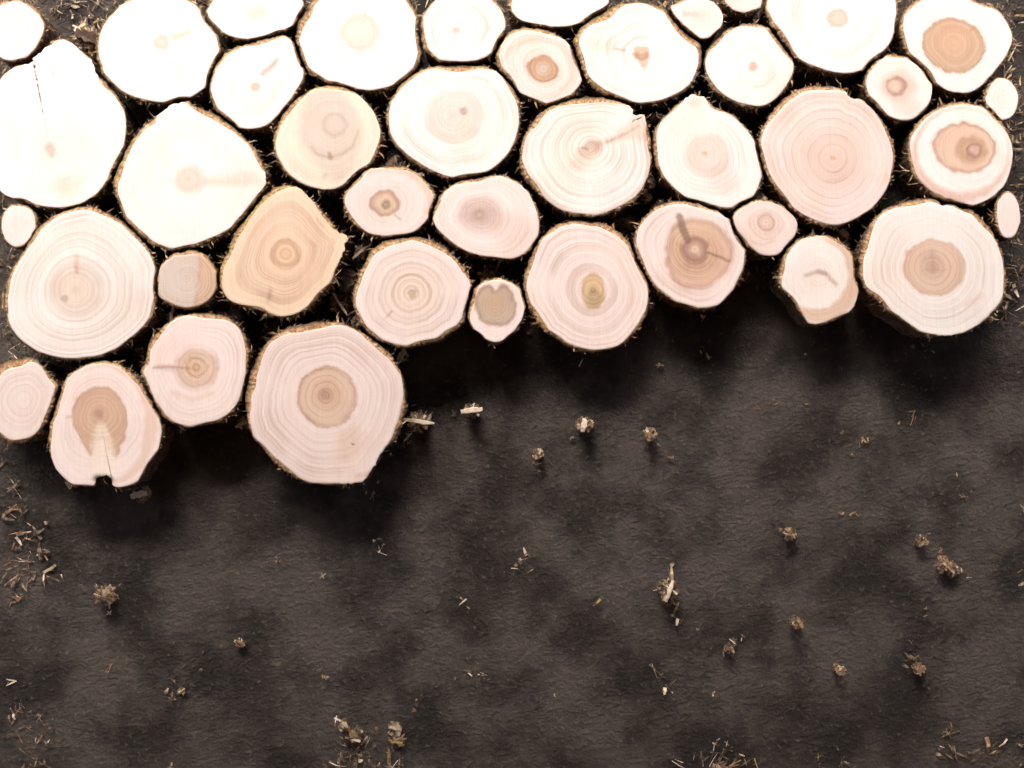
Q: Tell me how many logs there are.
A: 42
